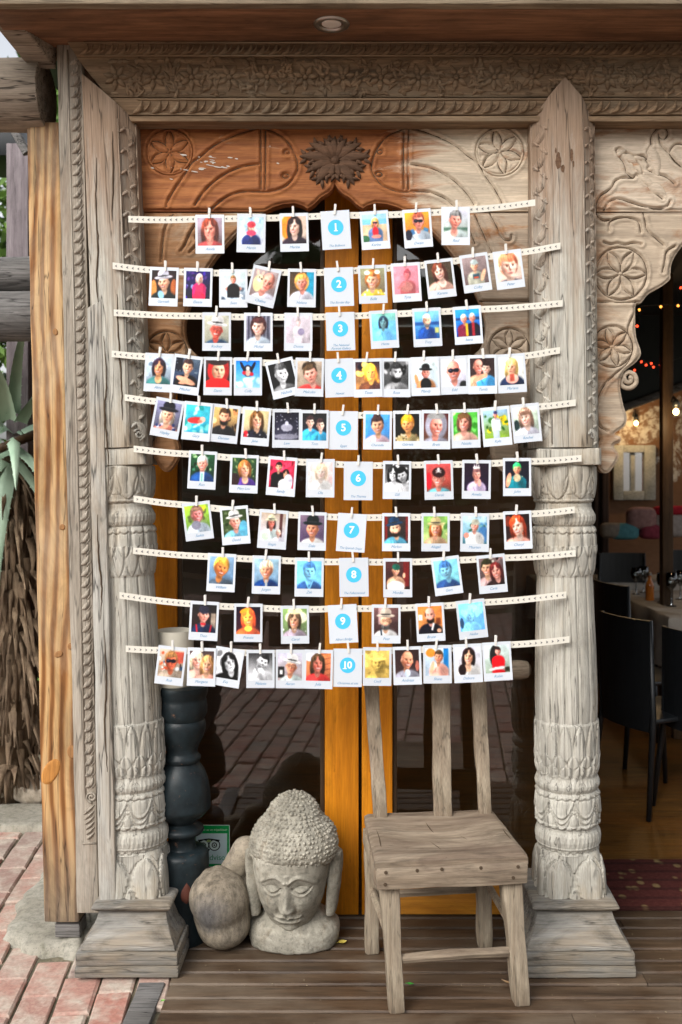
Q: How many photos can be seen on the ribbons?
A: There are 85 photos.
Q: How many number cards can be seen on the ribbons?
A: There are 10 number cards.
